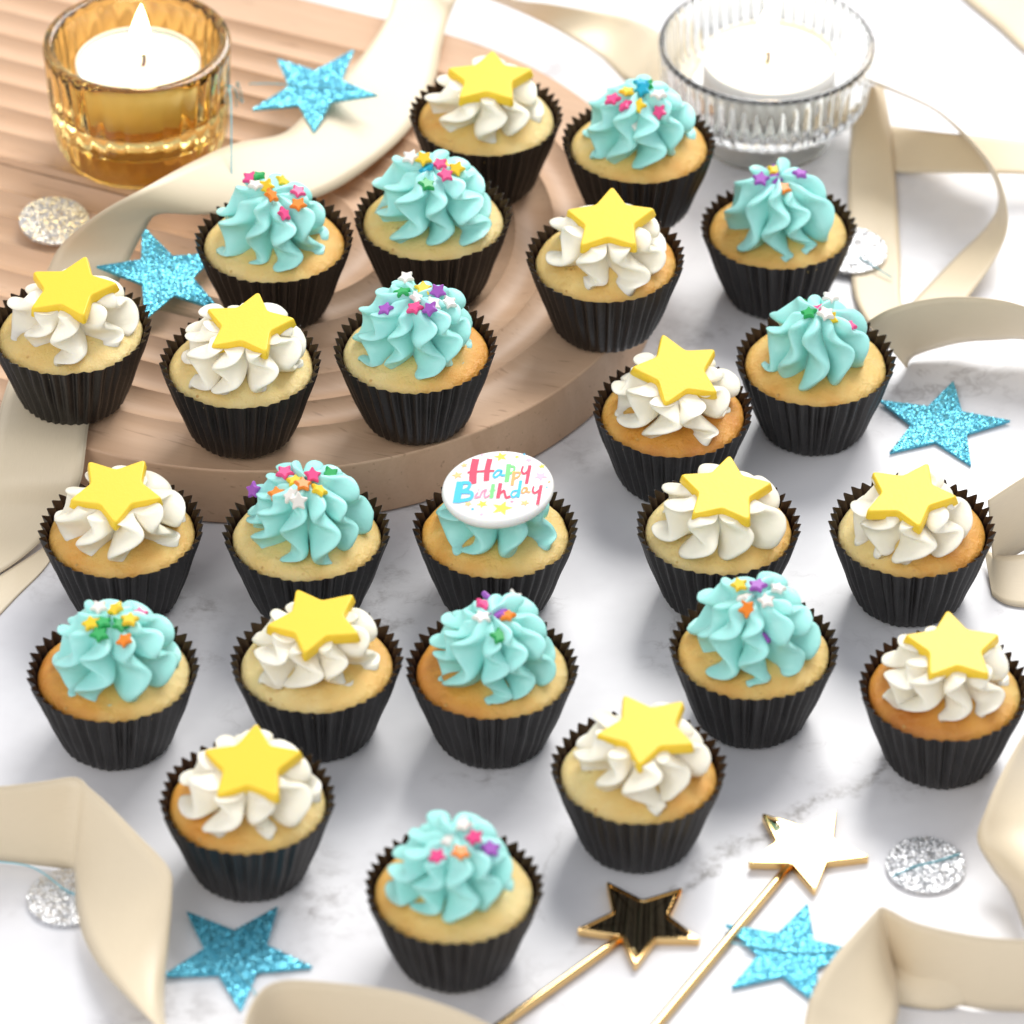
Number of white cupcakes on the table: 12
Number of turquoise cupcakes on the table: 12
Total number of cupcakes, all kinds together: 24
